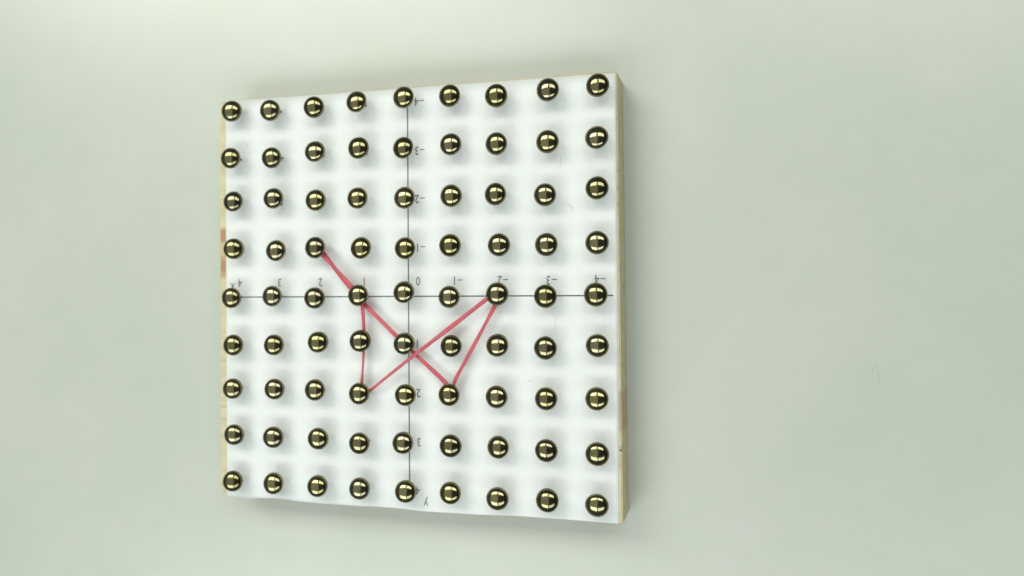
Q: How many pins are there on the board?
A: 81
